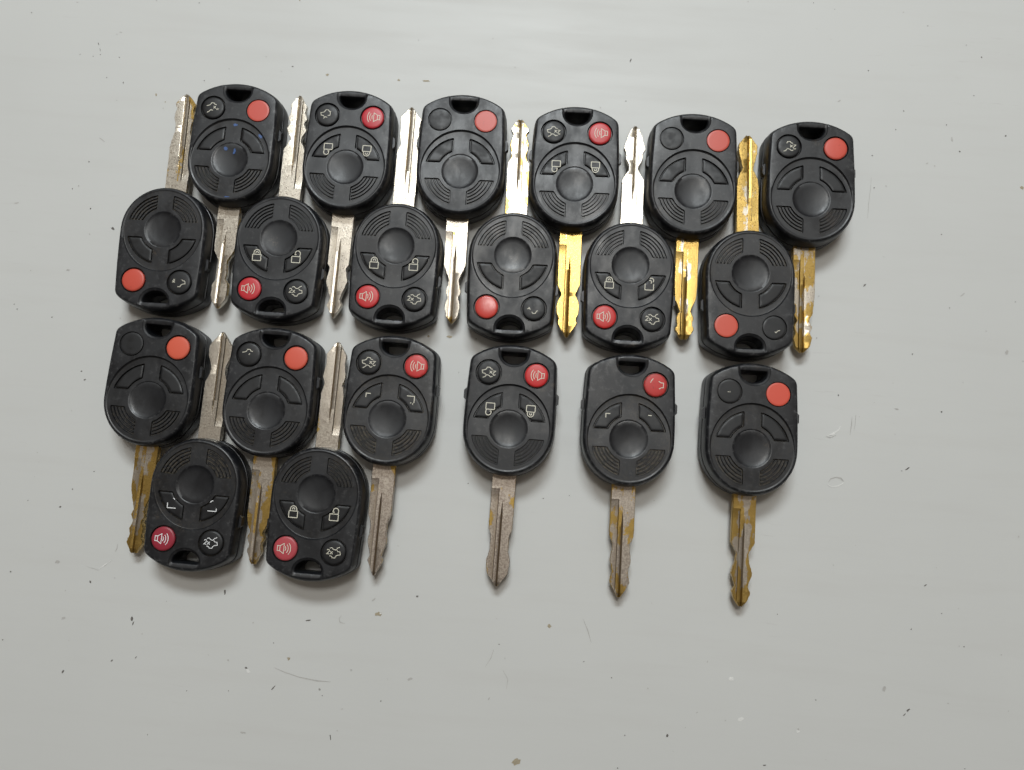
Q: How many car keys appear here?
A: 20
